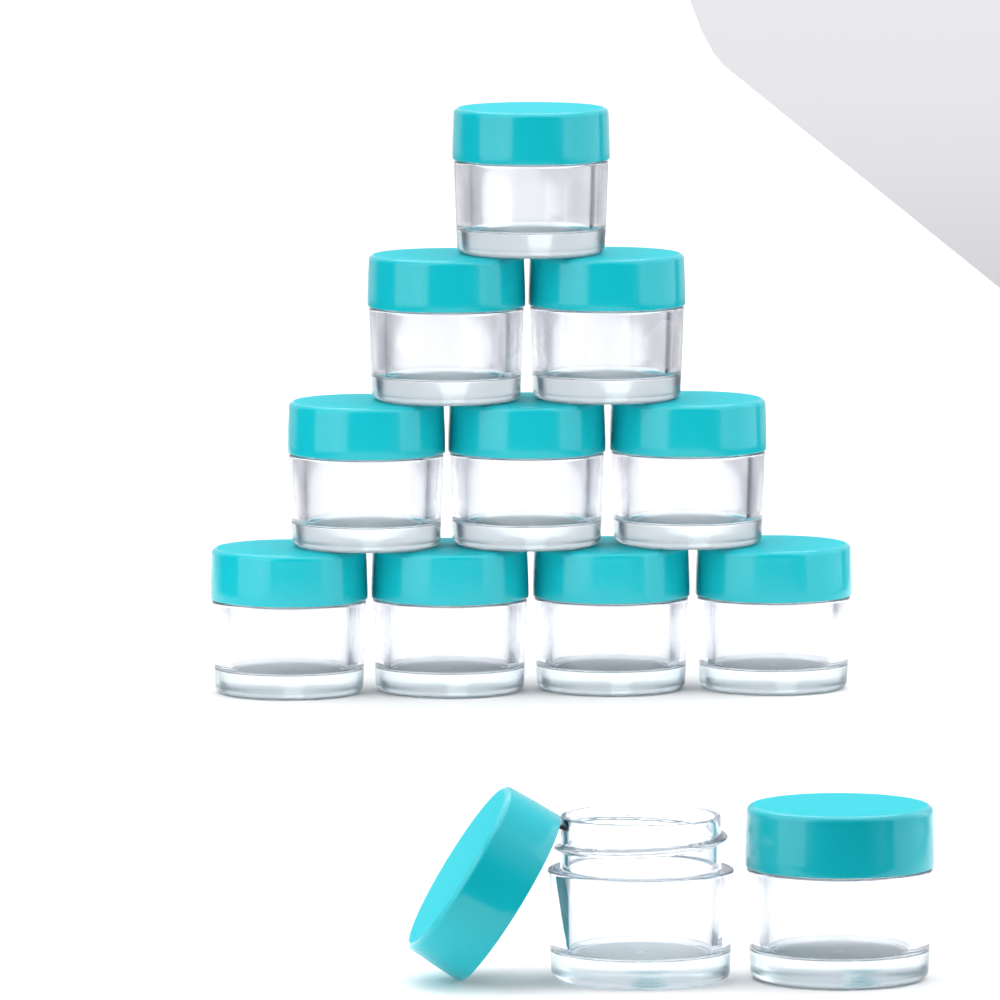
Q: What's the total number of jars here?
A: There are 12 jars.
